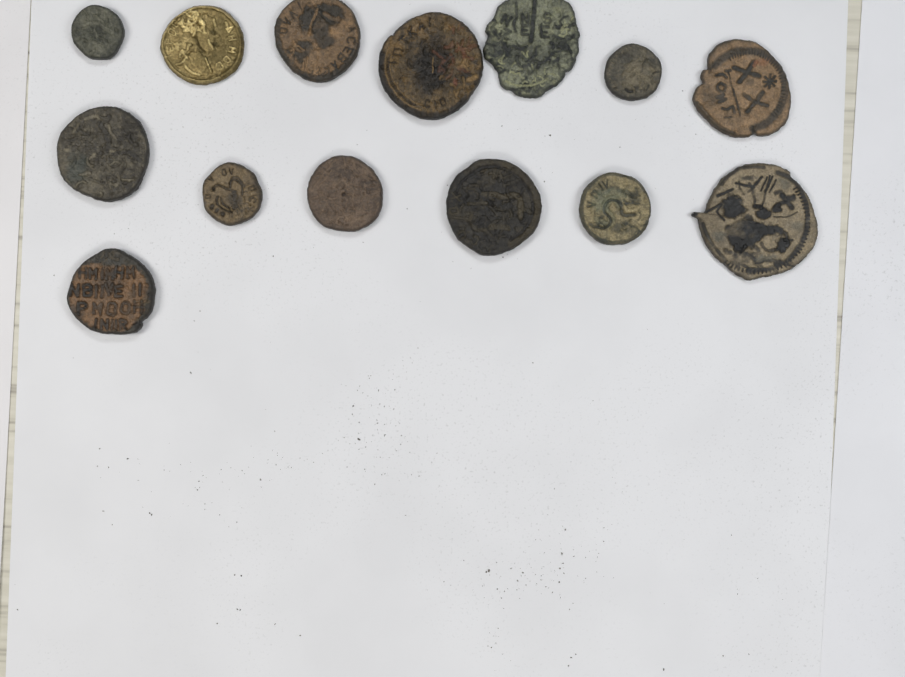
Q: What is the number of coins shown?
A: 14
